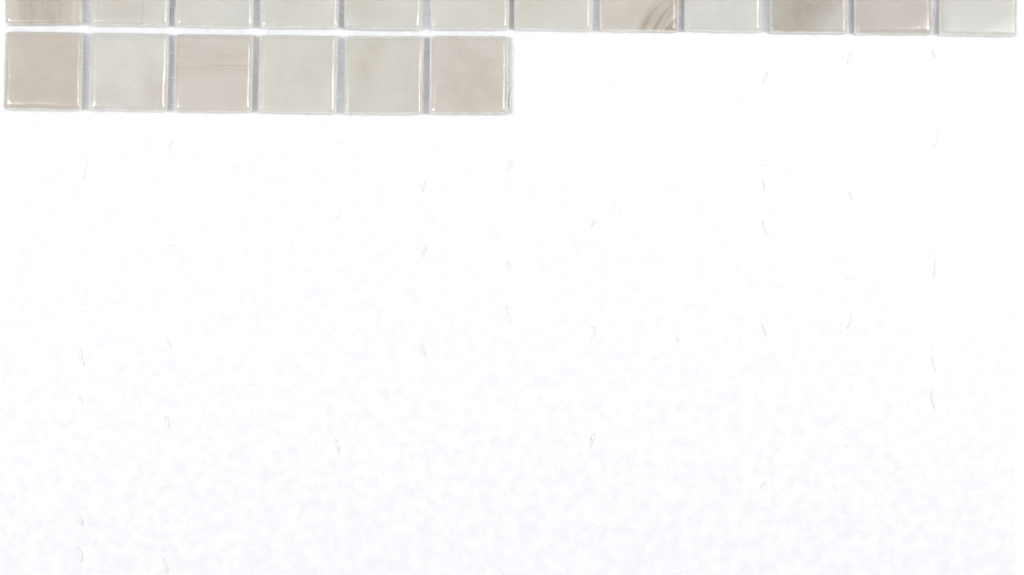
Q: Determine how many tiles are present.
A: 18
